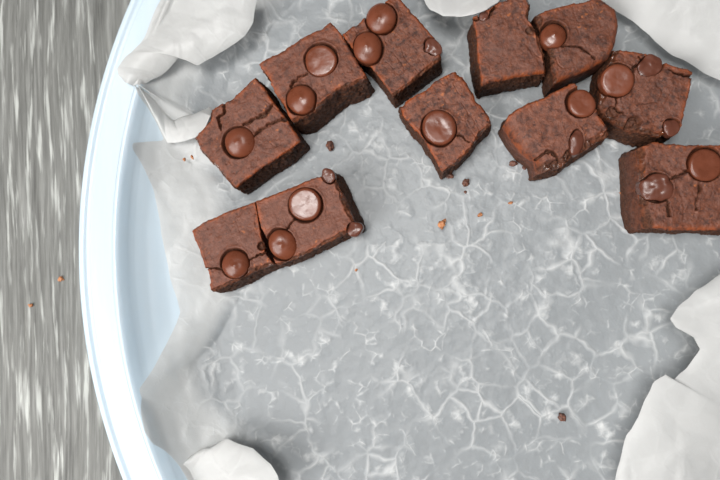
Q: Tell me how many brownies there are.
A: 11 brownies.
